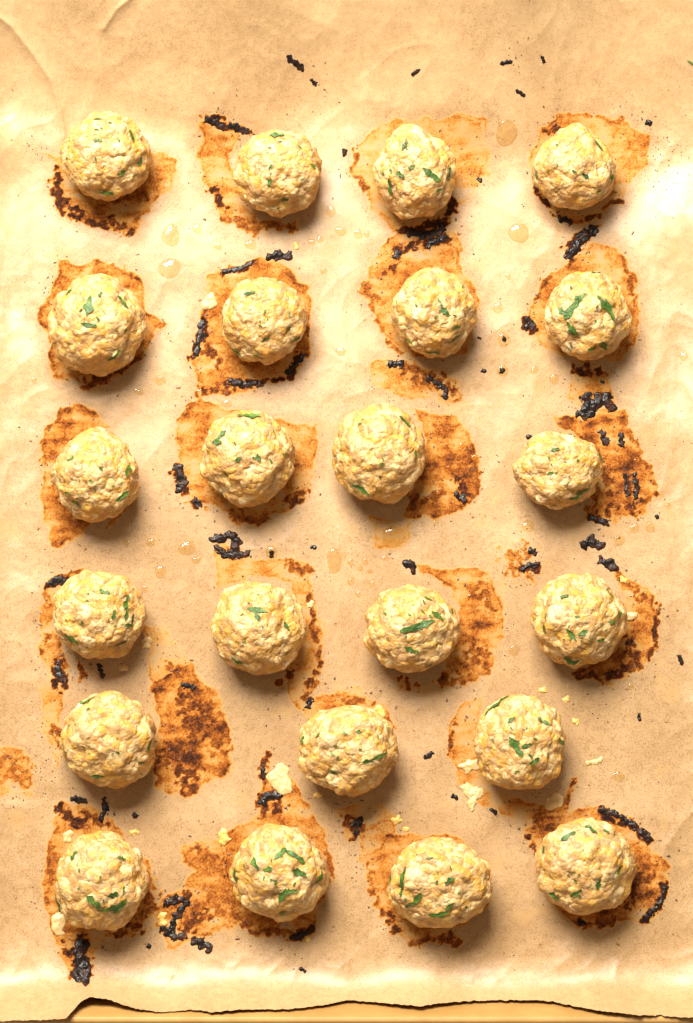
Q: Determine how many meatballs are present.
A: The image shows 23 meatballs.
